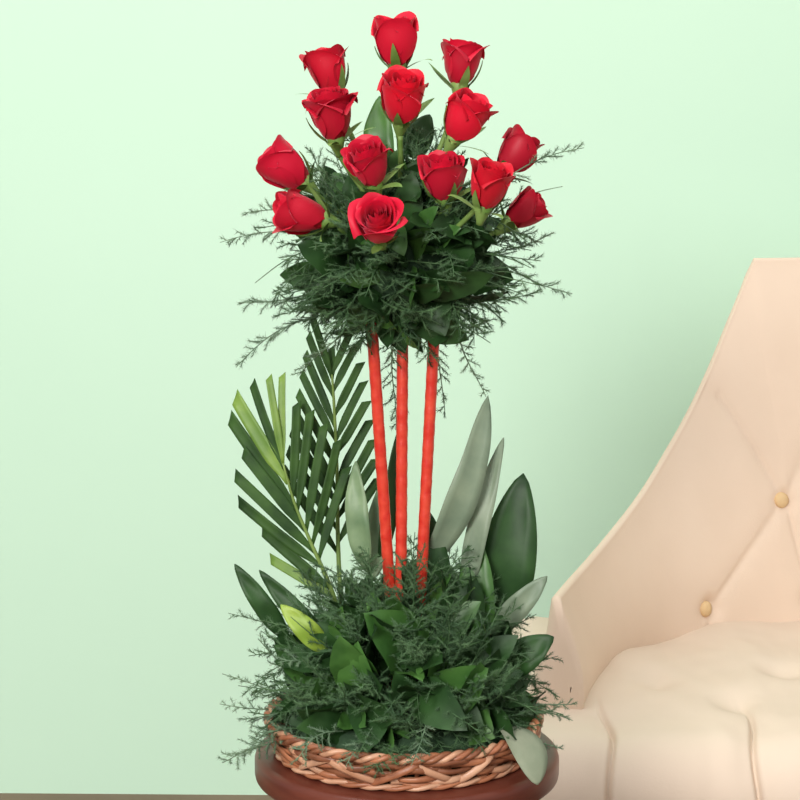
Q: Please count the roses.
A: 14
